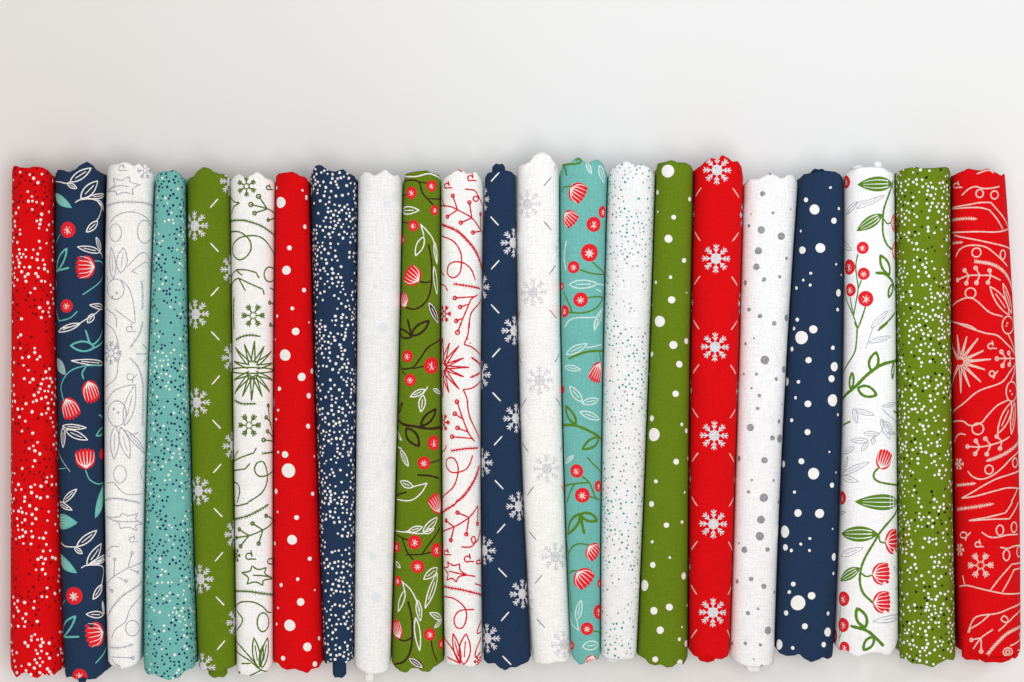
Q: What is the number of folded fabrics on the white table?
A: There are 22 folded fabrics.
